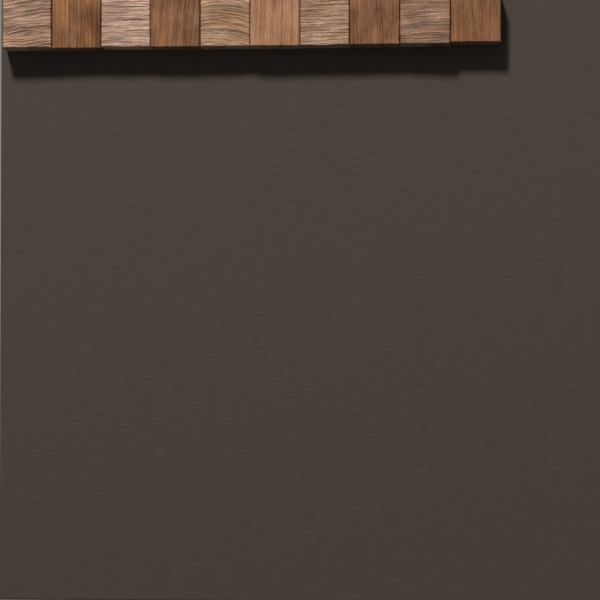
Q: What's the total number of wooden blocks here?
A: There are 10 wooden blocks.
